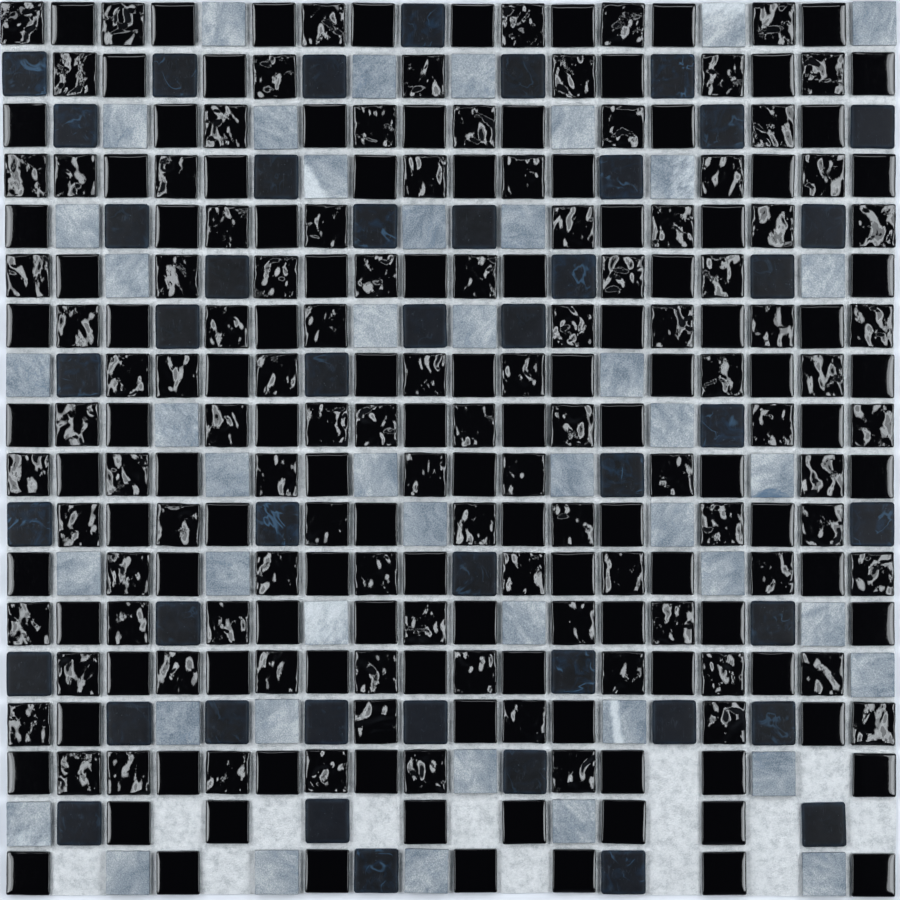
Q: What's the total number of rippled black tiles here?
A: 105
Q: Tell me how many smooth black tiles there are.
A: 115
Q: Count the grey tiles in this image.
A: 45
